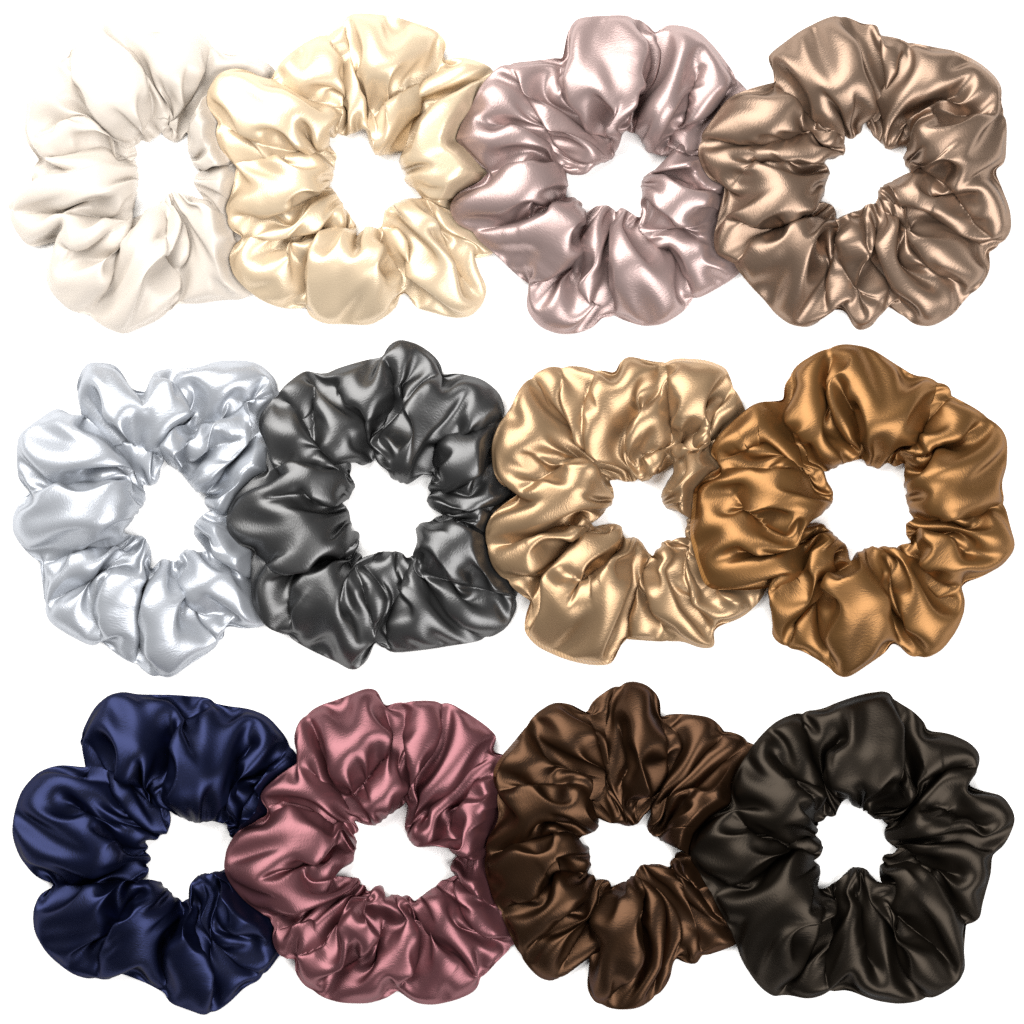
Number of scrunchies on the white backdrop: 12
